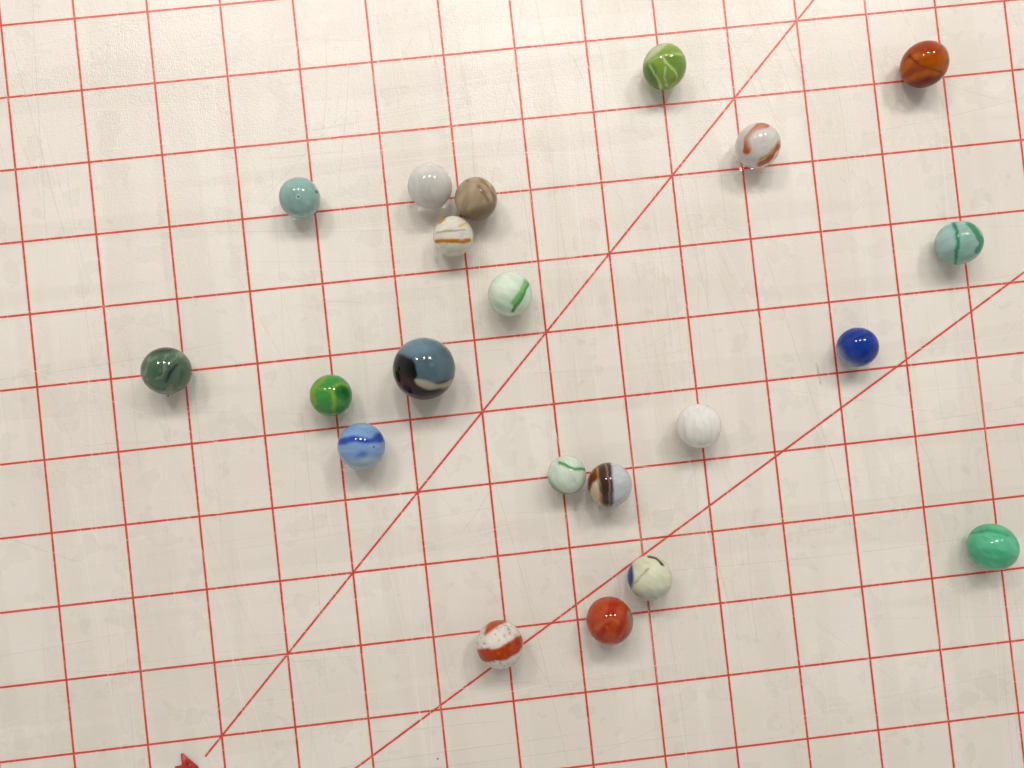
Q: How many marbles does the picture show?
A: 21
